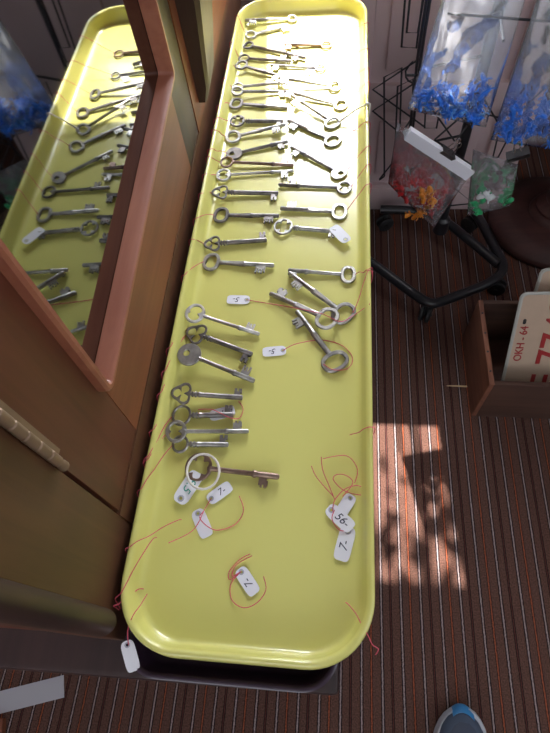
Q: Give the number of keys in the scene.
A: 39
